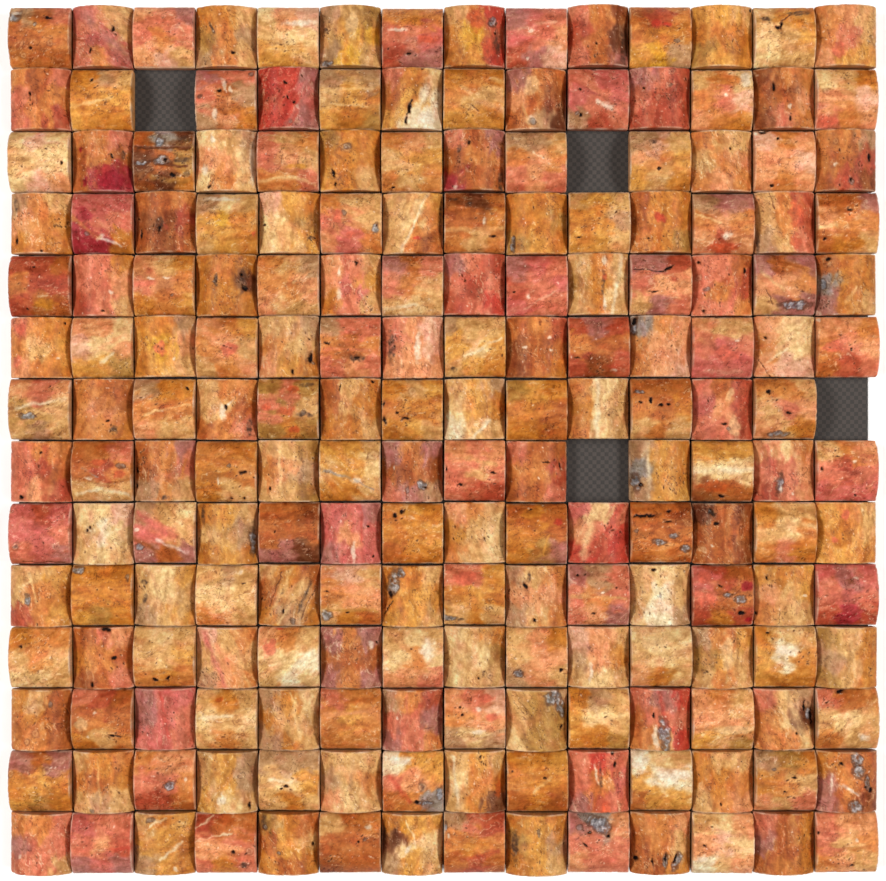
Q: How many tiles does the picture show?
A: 192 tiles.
